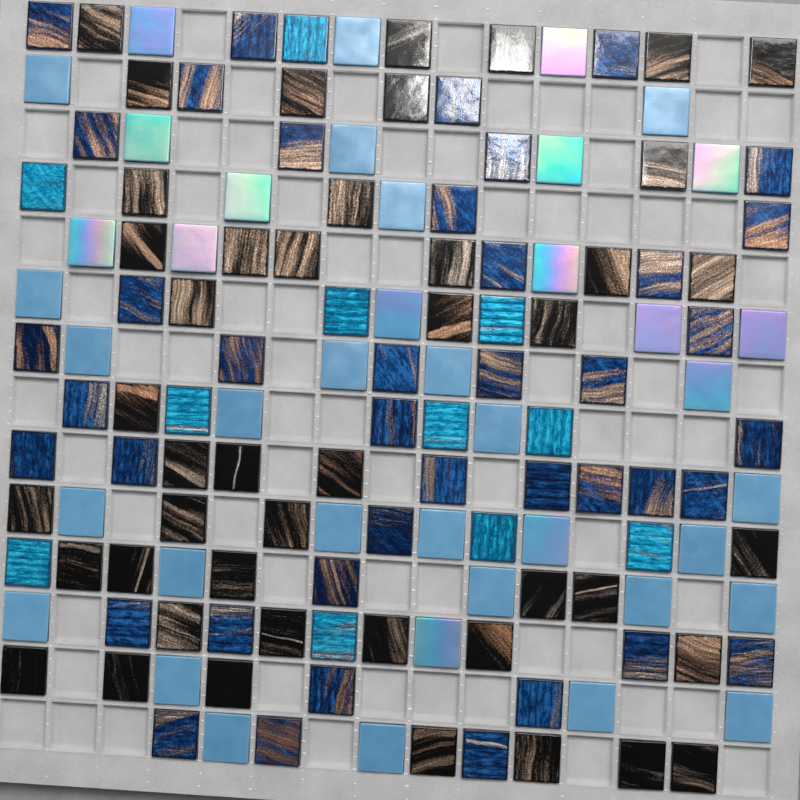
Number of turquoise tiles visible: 11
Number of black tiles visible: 45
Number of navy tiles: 41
